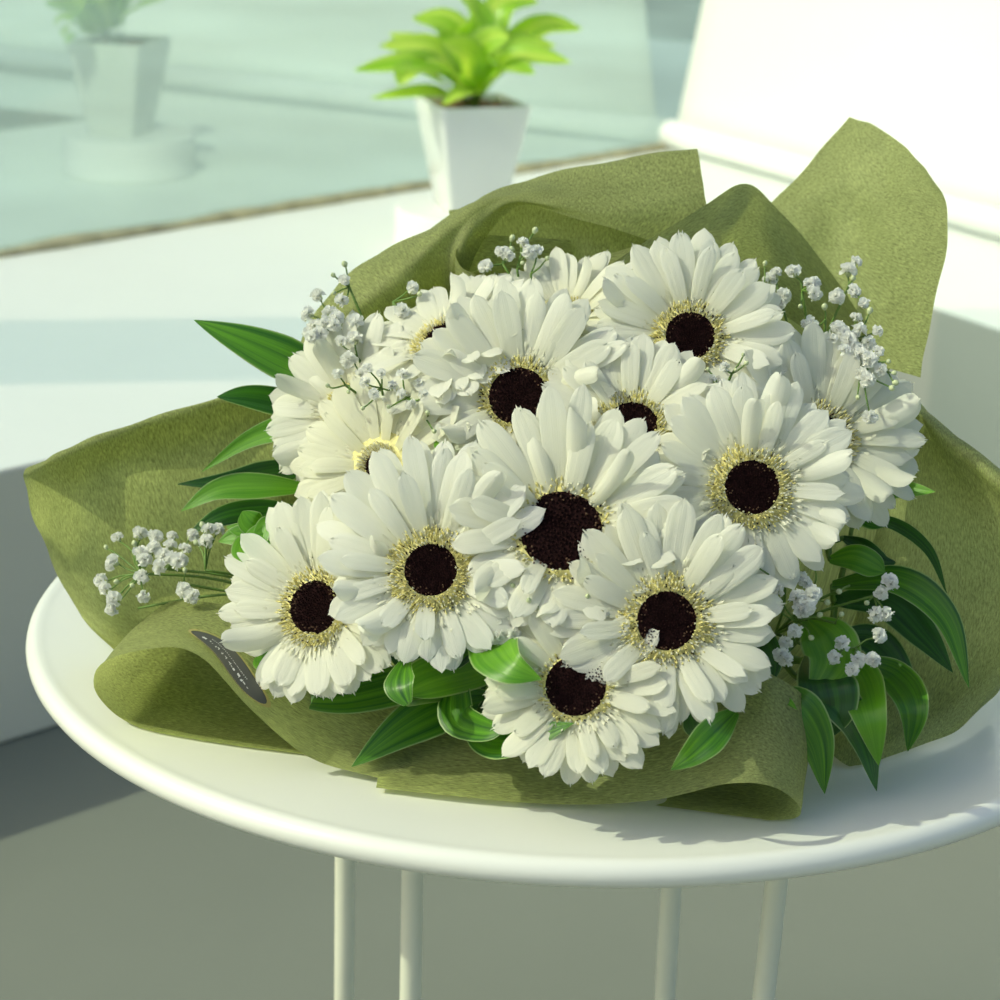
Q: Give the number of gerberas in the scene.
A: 14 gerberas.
